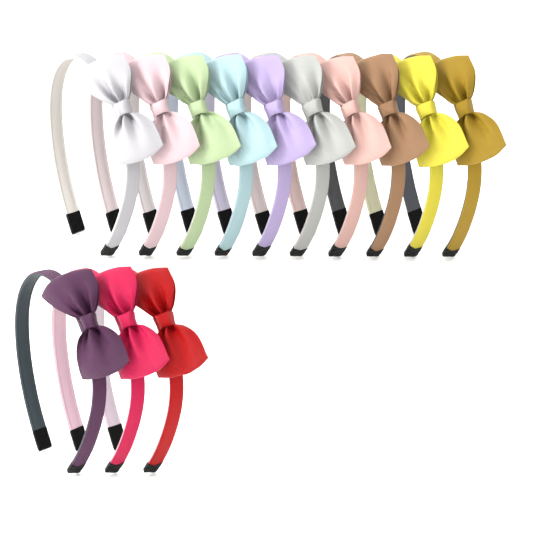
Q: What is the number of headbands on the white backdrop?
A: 13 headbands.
